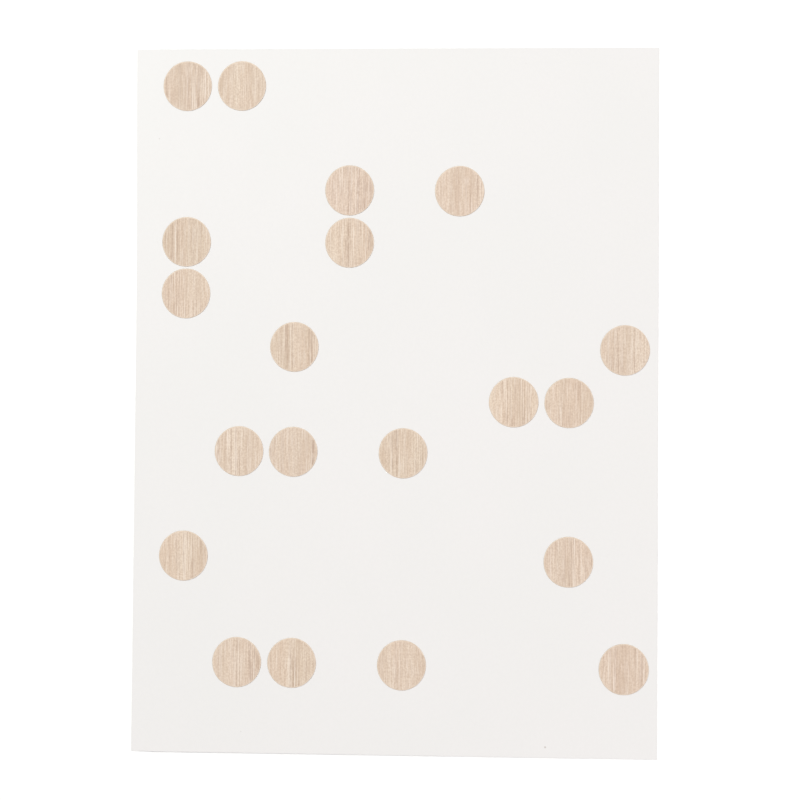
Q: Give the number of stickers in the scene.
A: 20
